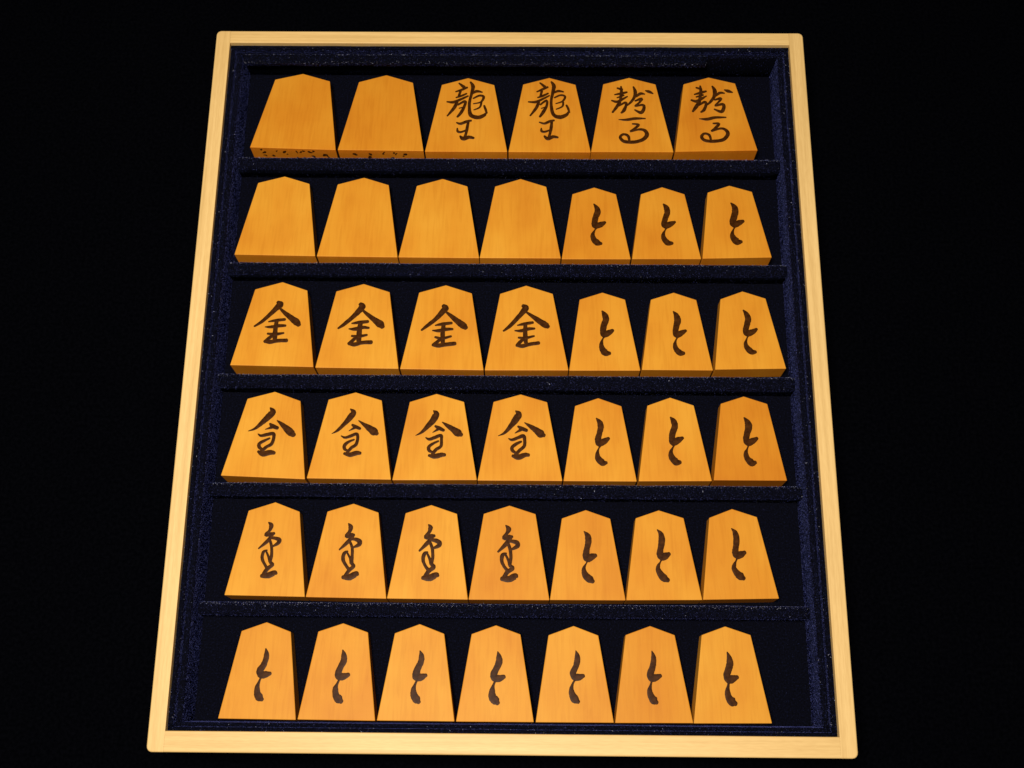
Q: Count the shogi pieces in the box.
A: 41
